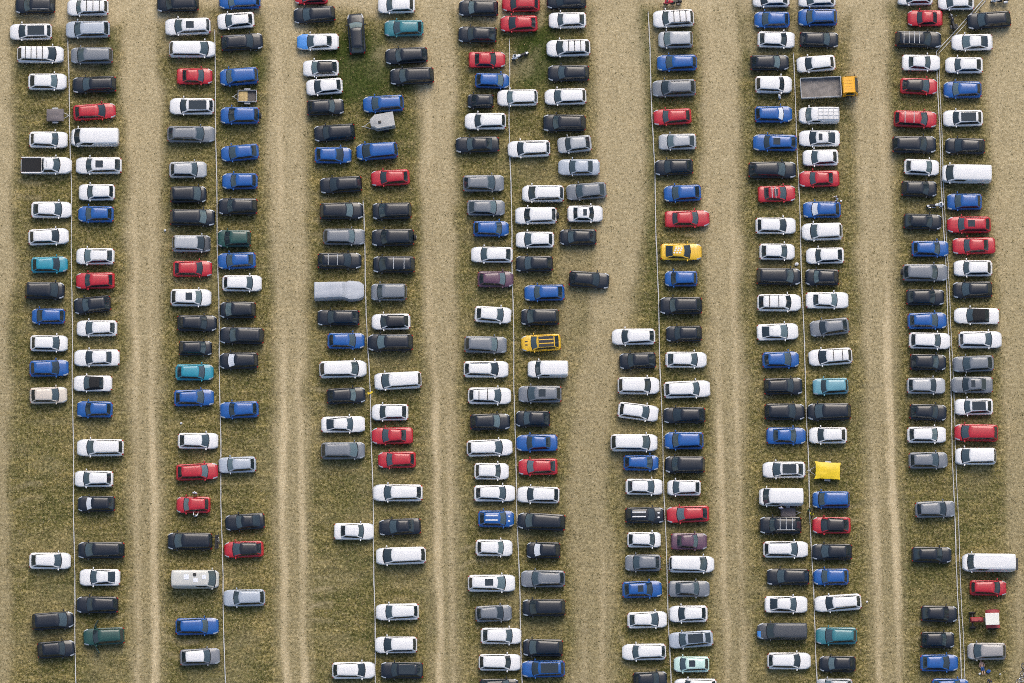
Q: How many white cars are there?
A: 112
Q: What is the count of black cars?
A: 89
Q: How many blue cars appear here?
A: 44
